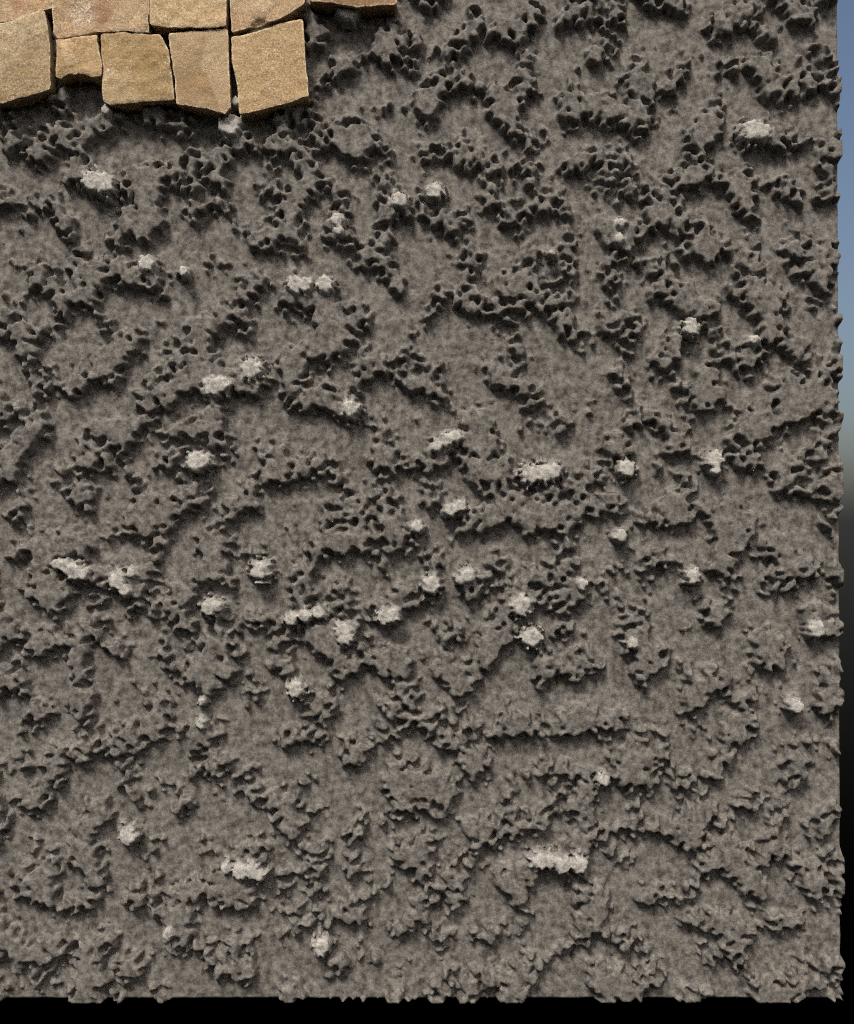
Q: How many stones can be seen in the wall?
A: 10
